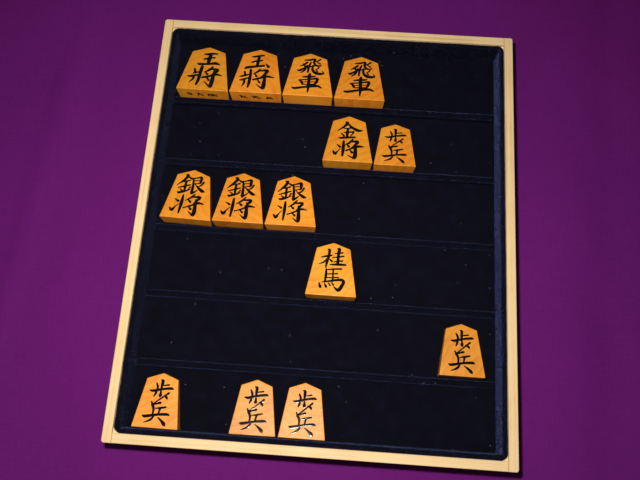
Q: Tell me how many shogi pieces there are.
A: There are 14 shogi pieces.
